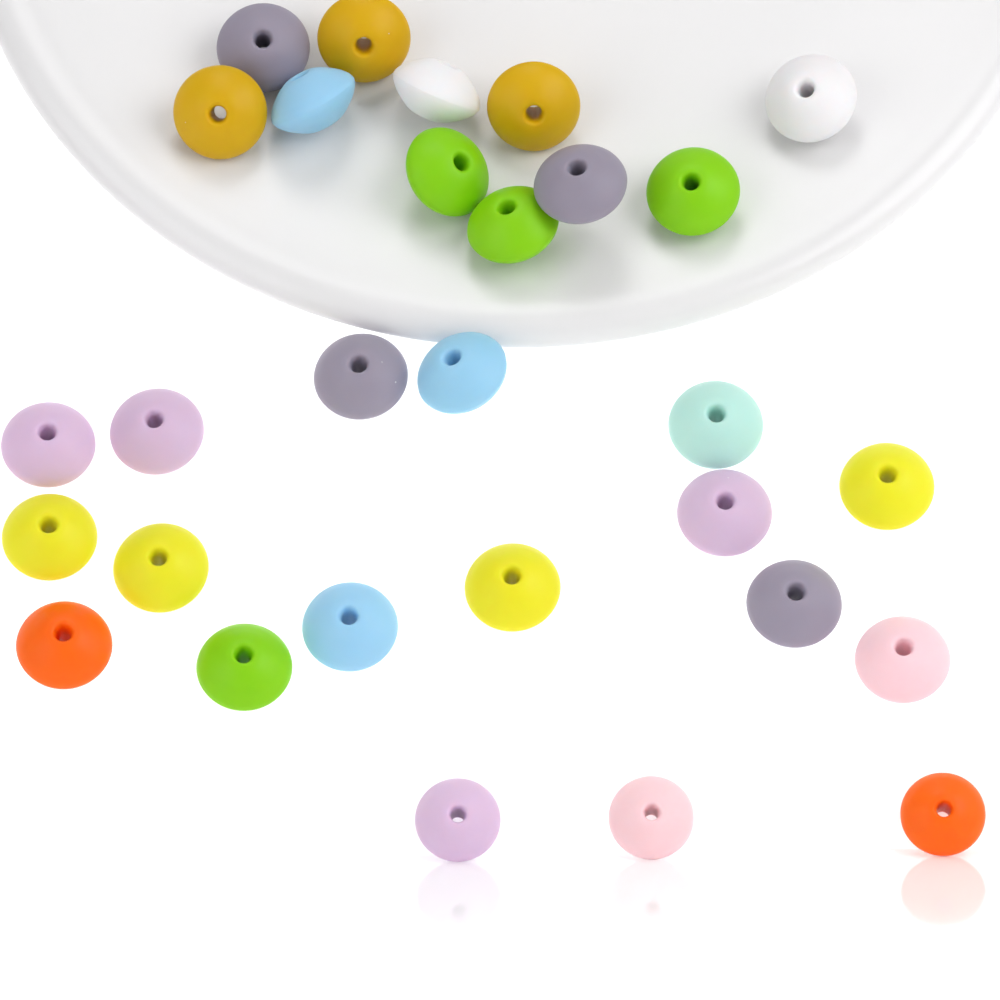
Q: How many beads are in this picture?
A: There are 29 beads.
